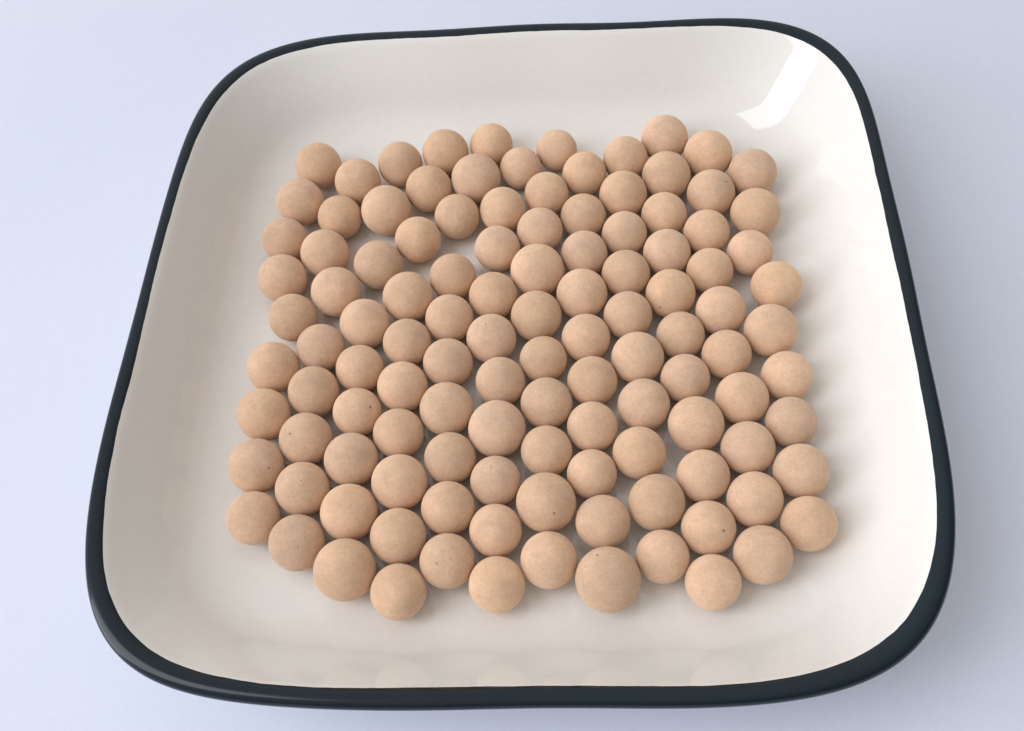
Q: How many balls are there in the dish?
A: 117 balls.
